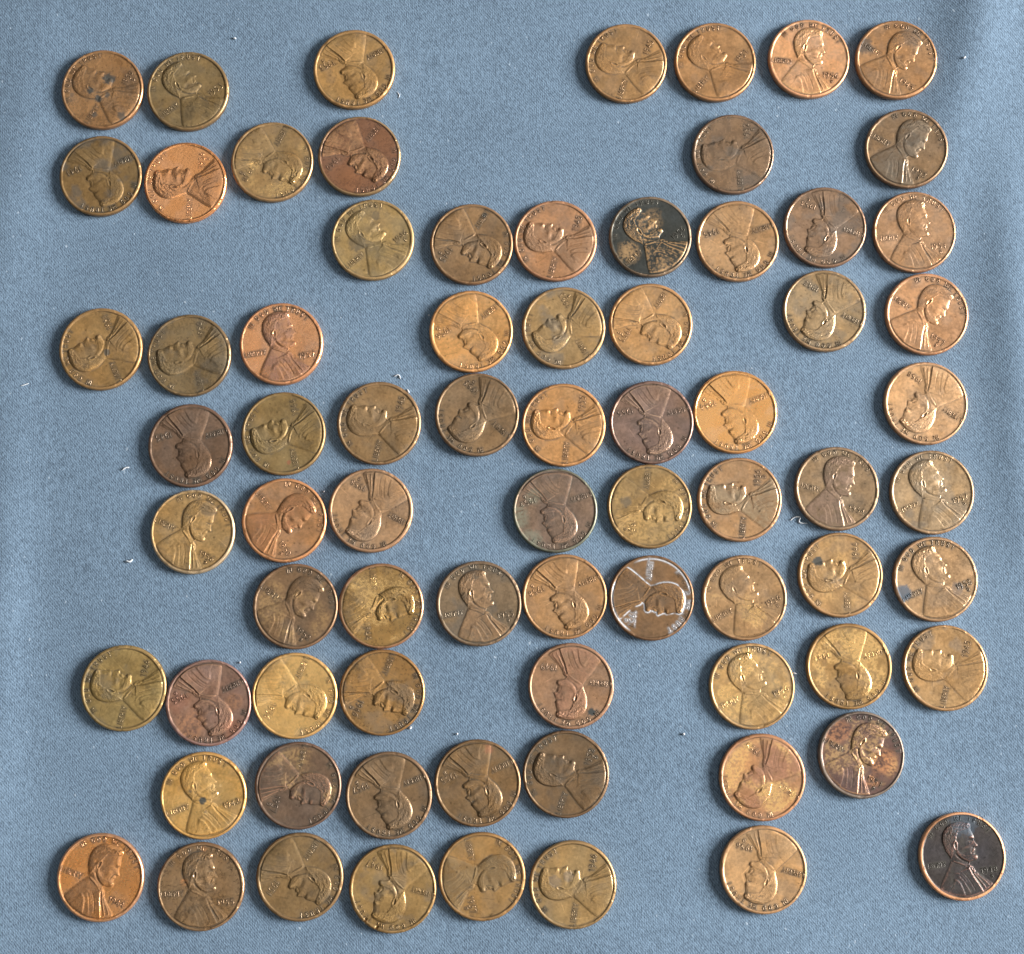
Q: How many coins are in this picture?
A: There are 75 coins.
